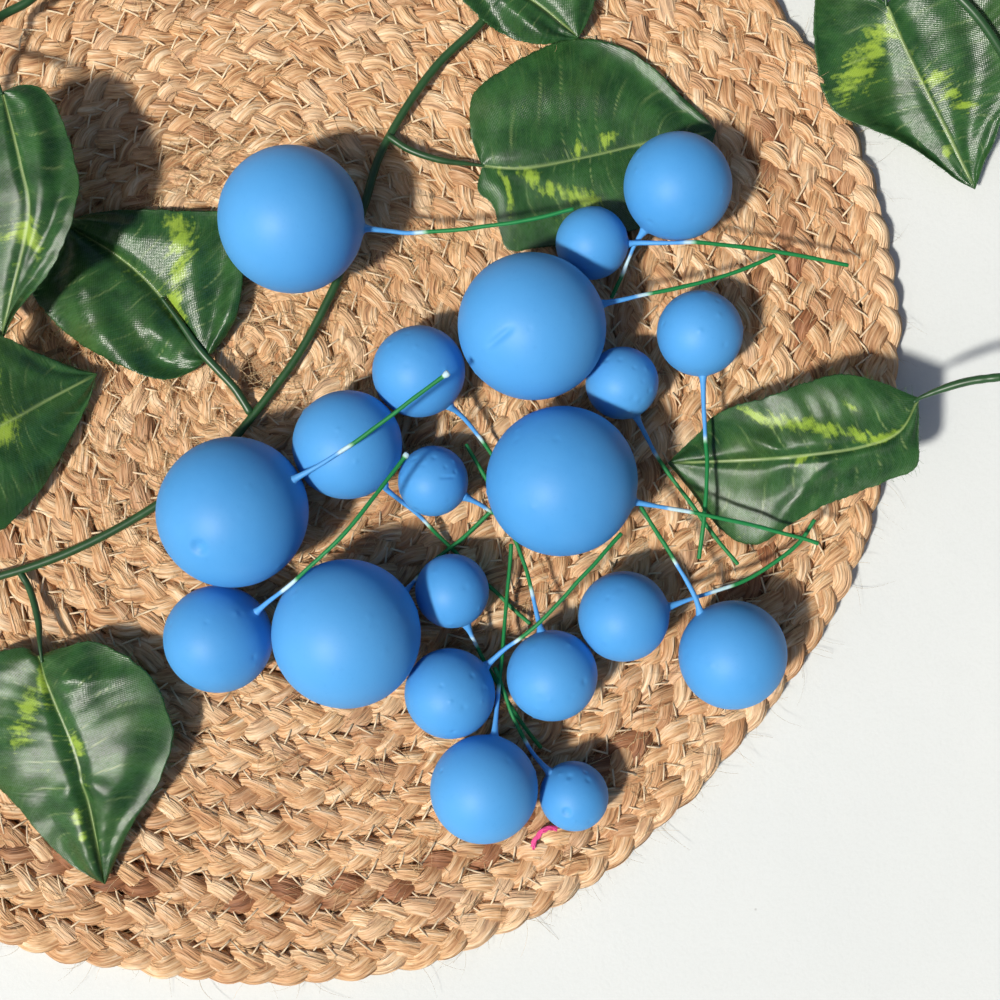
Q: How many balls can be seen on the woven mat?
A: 20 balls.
